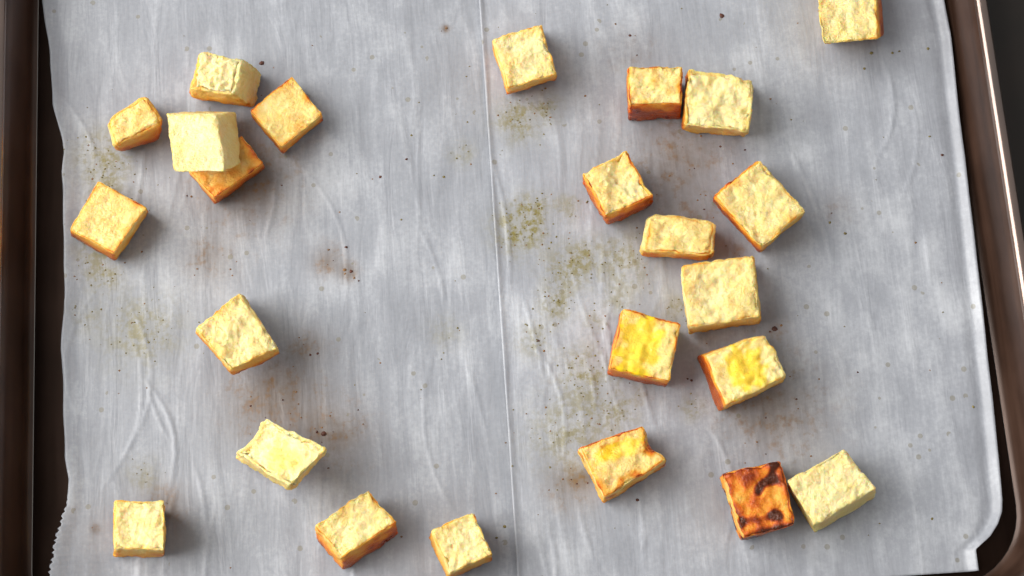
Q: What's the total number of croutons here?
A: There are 24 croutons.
